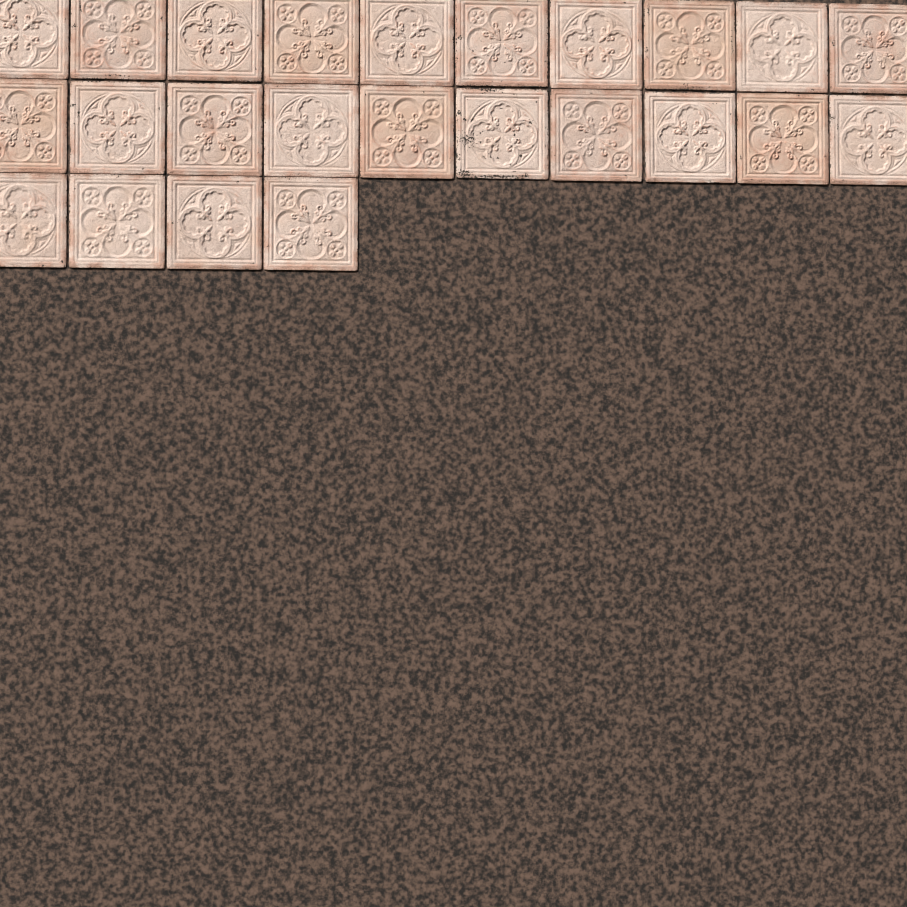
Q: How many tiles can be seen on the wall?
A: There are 24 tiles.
